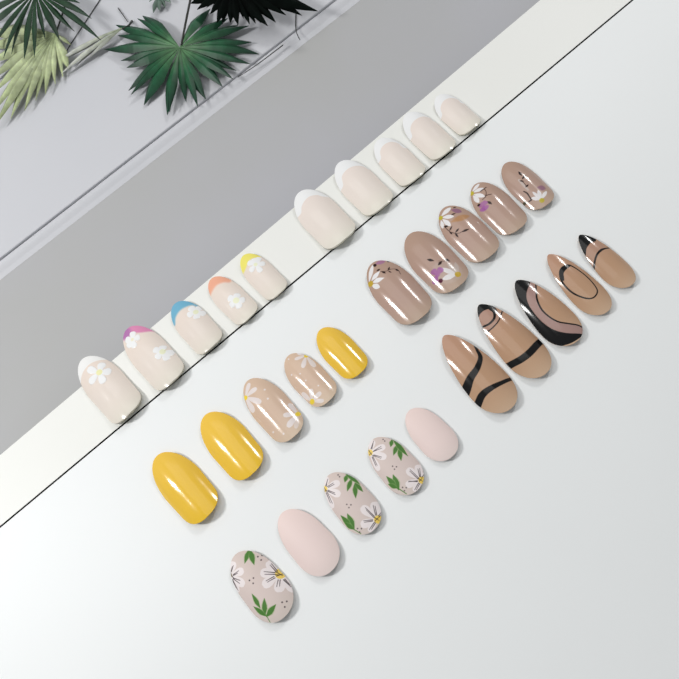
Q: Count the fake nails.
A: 30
